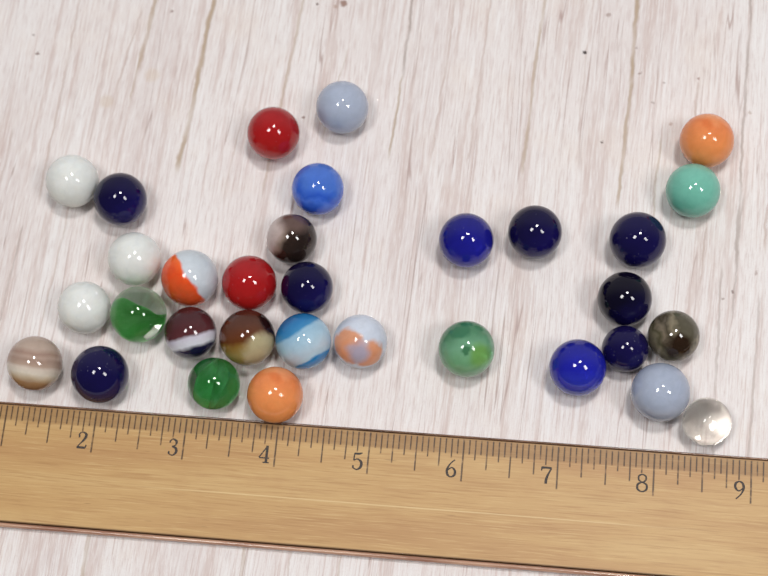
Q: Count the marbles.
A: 32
